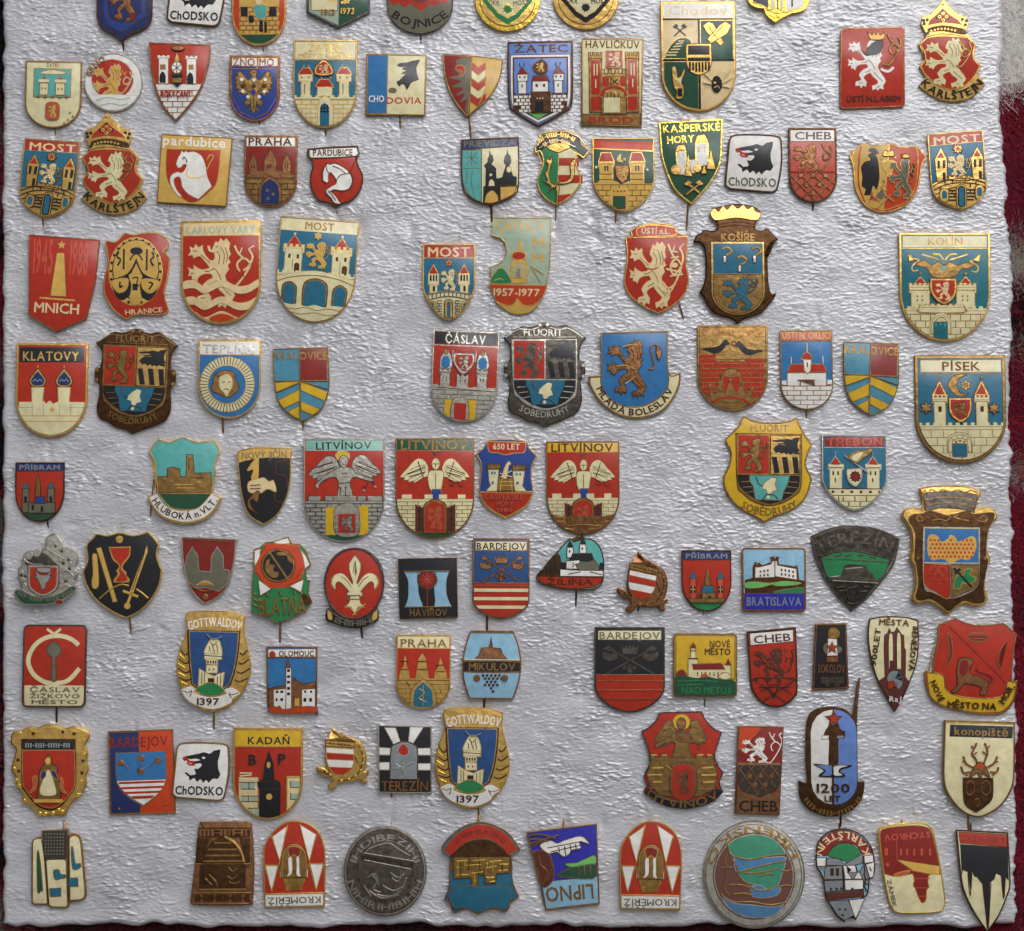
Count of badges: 108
